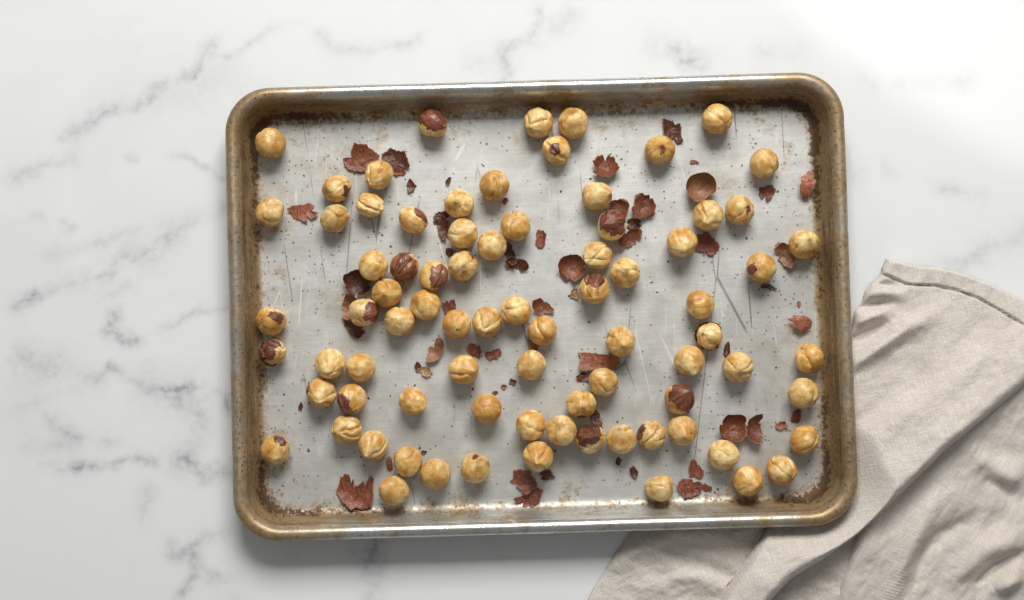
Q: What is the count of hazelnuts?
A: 80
